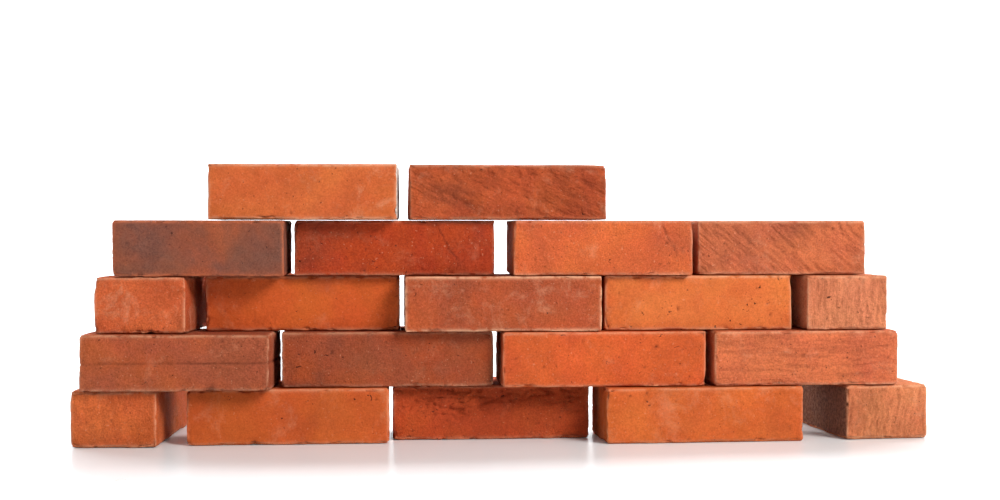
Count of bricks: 20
